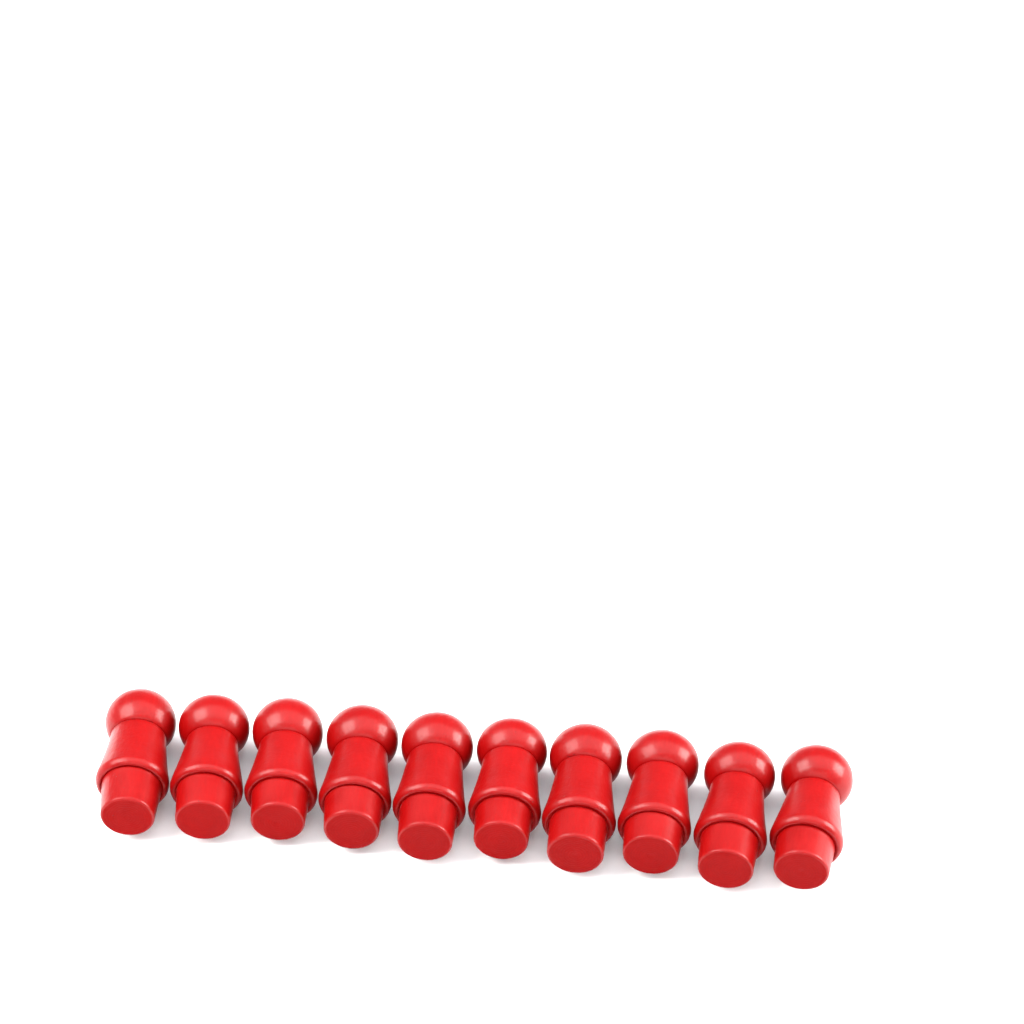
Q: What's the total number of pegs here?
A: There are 10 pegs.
